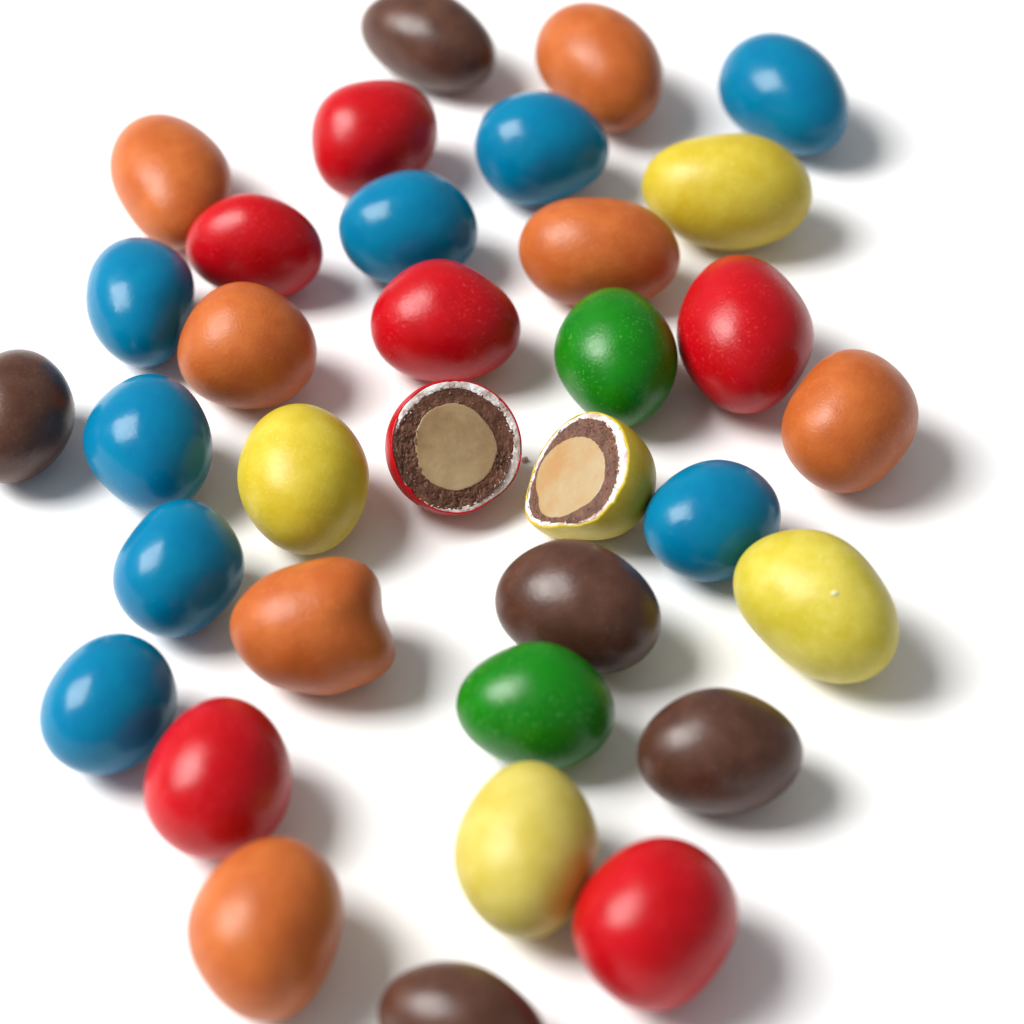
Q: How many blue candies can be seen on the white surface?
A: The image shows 8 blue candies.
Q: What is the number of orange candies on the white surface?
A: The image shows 7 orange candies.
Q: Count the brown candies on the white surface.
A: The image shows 5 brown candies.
